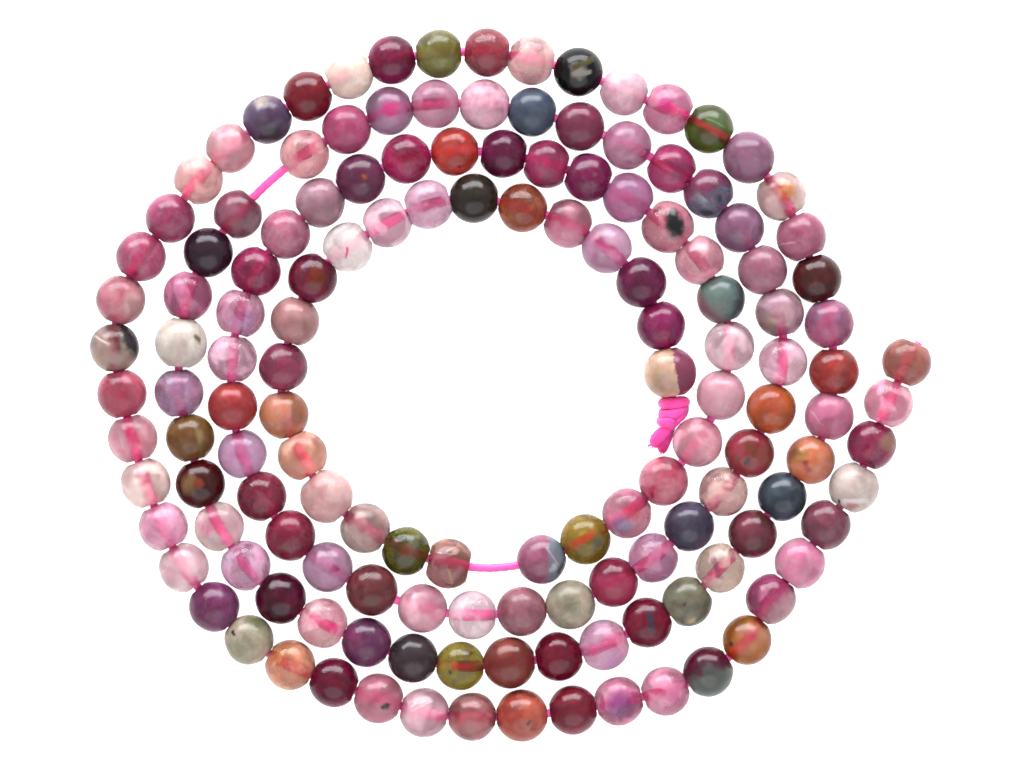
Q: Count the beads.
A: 143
